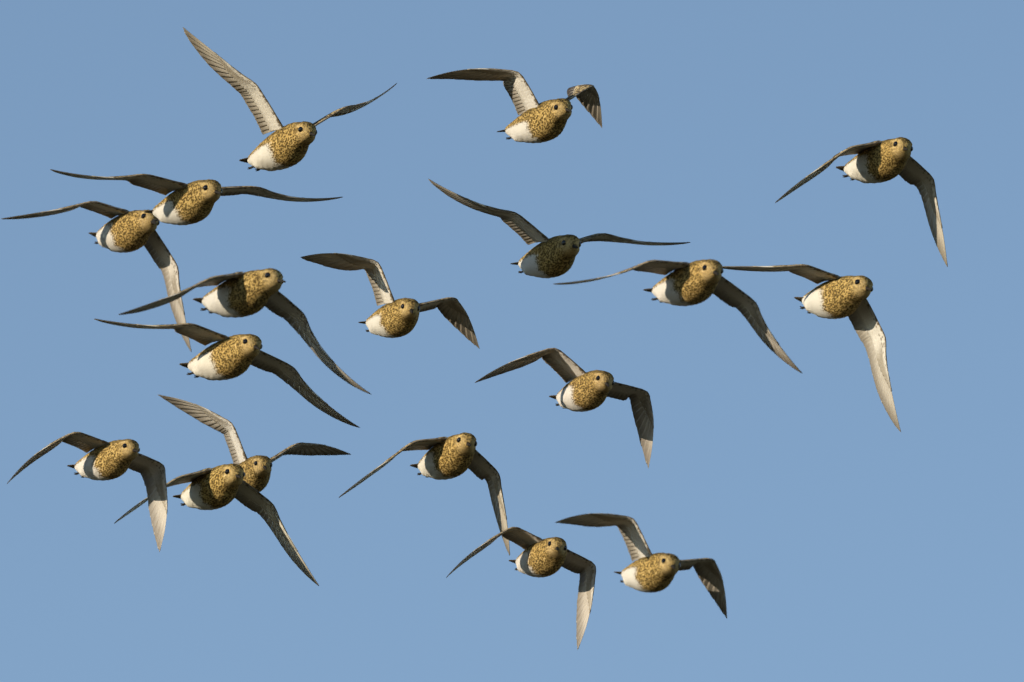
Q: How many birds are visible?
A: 18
